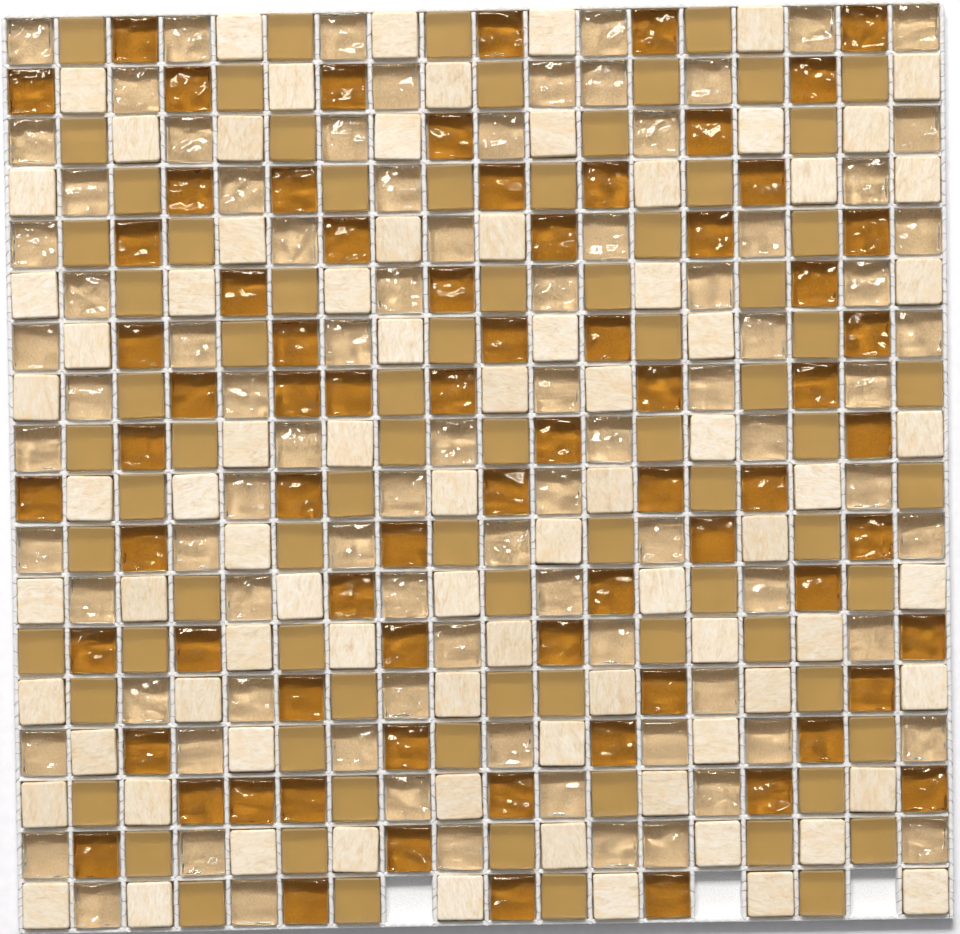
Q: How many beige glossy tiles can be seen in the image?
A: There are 87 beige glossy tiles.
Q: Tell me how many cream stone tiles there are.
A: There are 82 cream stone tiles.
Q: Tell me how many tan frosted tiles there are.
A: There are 80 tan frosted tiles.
